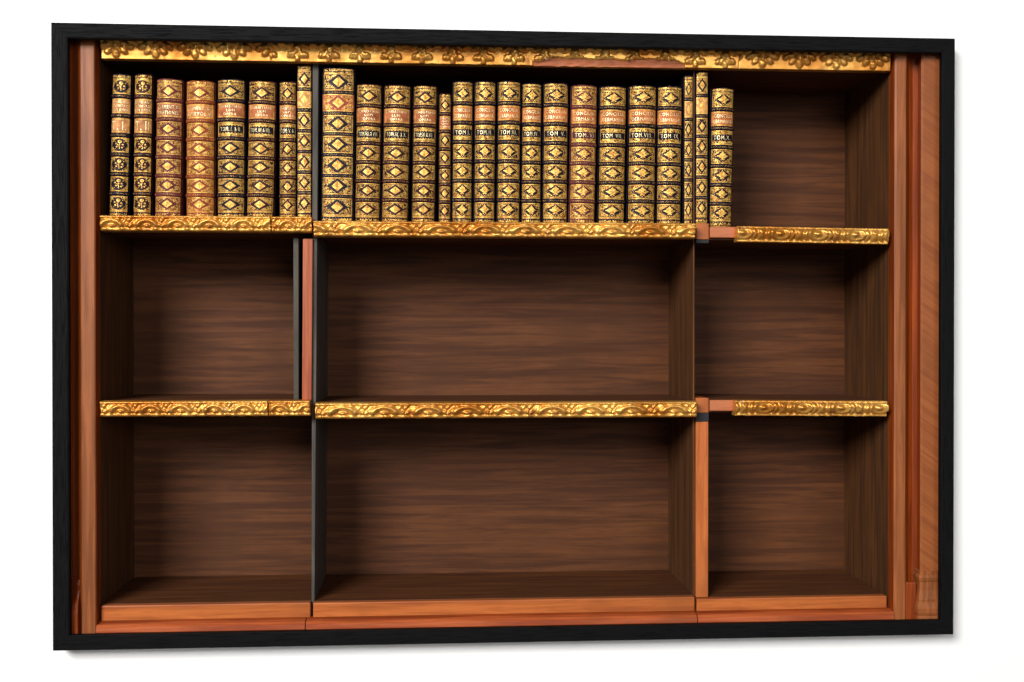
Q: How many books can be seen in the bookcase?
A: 25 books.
